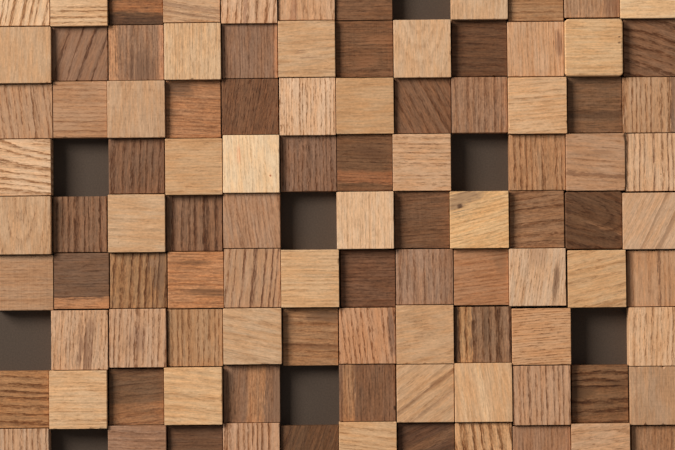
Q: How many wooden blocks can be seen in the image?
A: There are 100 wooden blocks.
